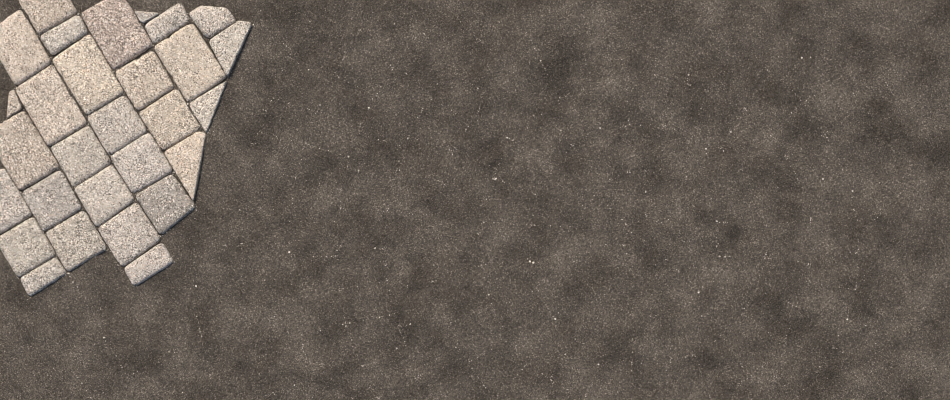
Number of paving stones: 29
